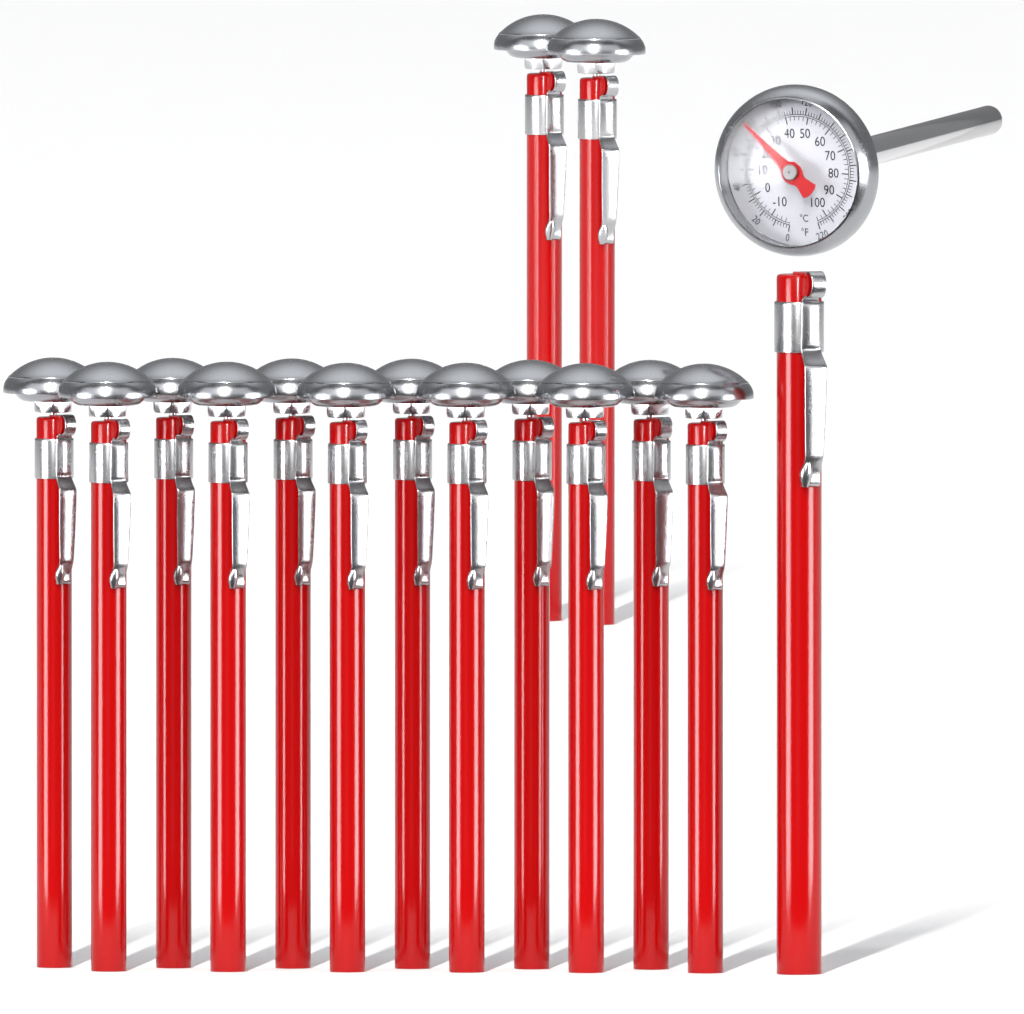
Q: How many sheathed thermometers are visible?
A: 14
